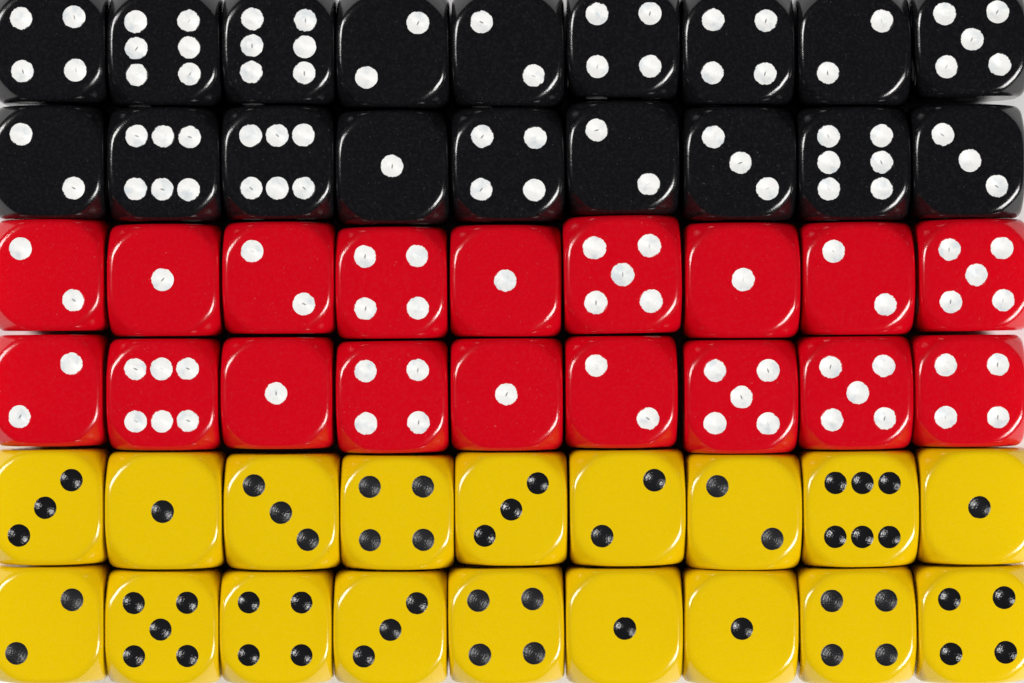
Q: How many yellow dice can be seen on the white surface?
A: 18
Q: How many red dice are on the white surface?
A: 18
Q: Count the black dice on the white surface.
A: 18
